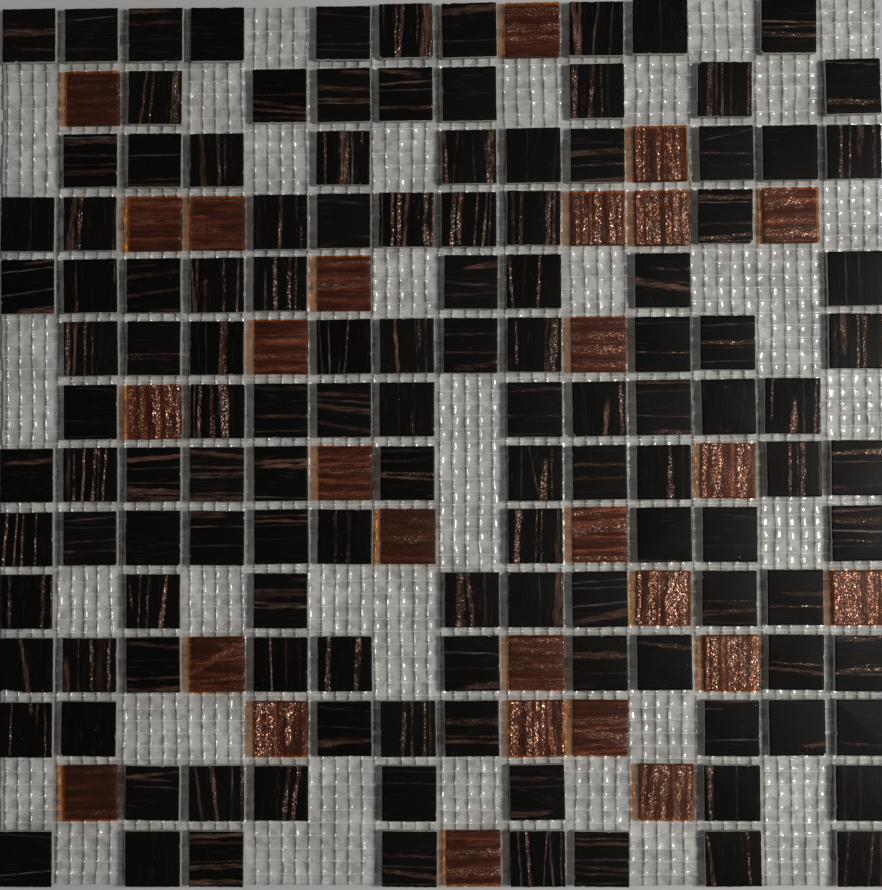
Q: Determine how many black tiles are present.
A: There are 127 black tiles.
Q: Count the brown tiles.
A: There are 27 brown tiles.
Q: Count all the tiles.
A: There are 154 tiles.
